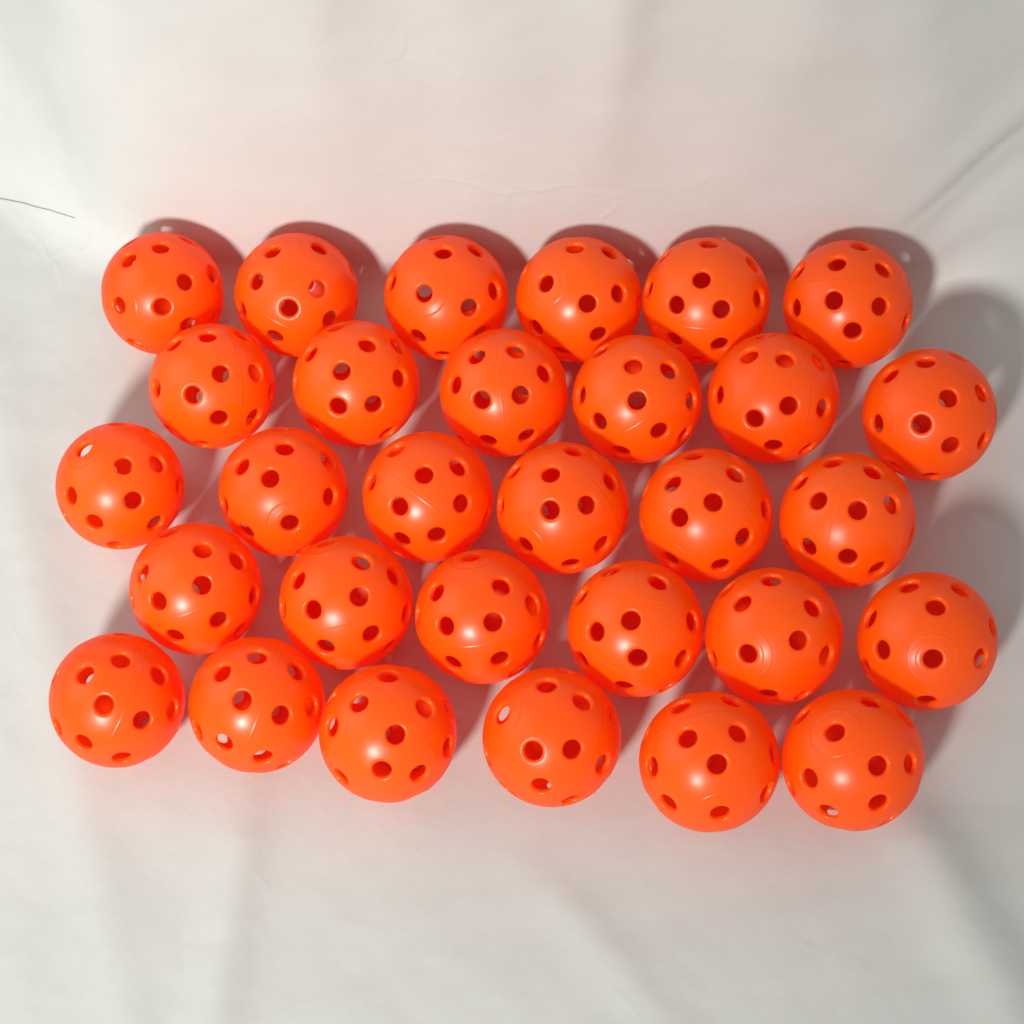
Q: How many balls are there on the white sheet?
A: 30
